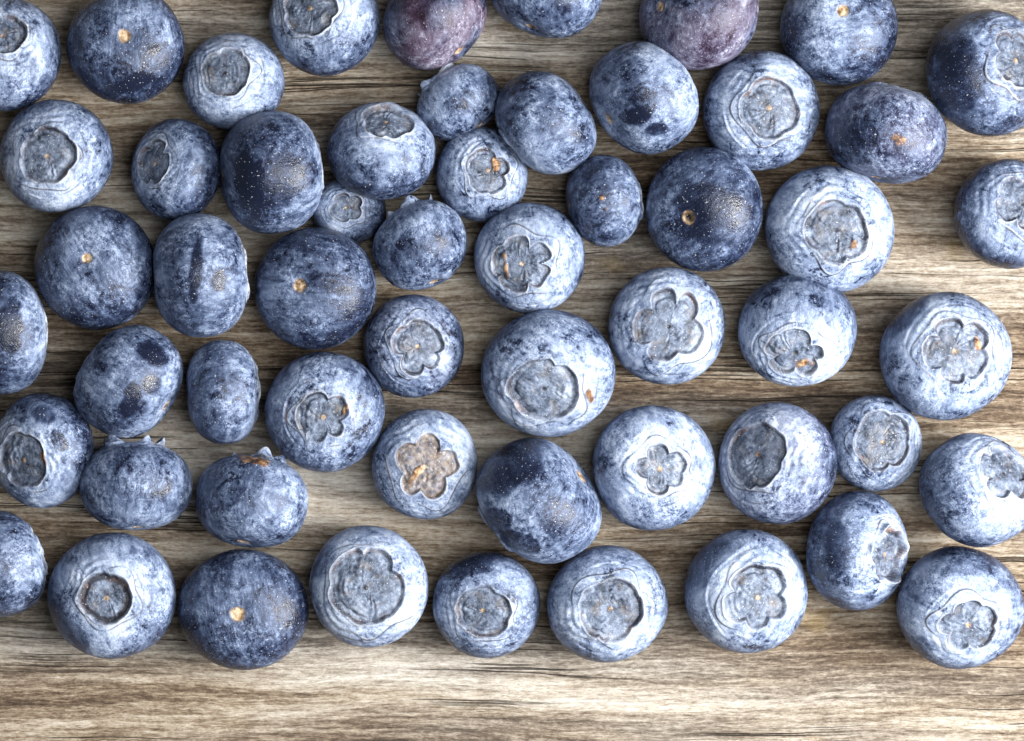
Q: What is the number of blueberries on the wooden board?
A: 56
